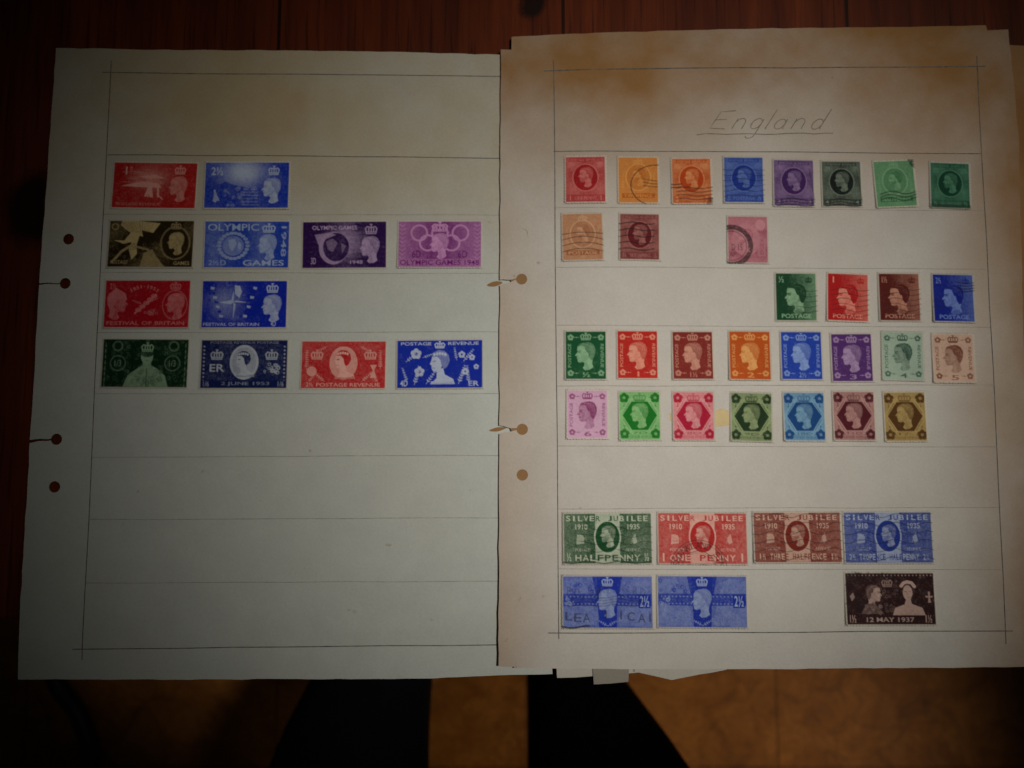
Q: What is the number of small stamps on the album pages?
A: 30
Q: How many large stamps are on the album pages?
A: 19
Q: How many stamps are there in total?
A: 49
